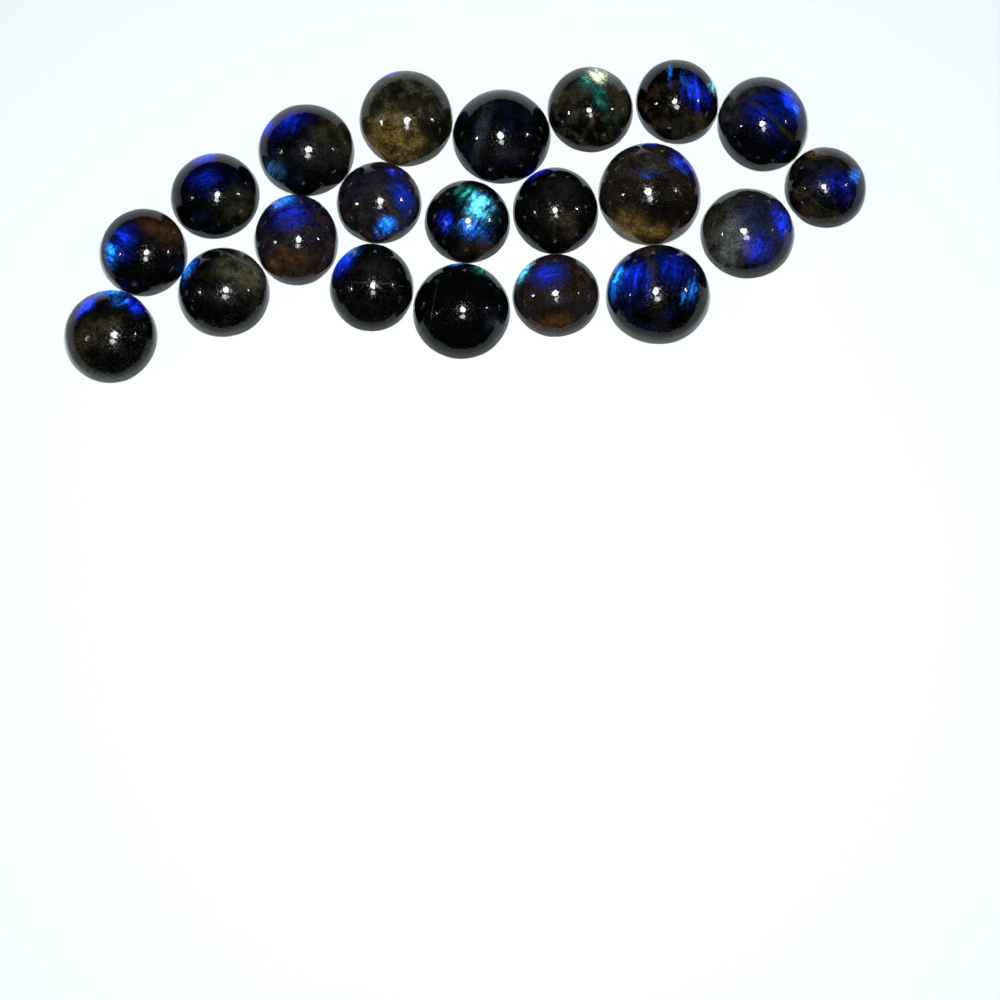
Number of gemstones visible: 21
